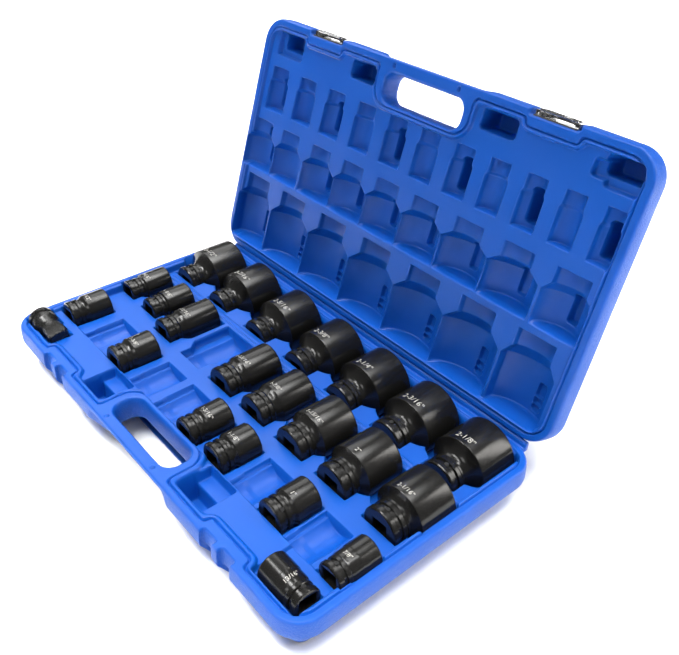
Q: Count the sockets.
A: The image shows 22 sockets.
